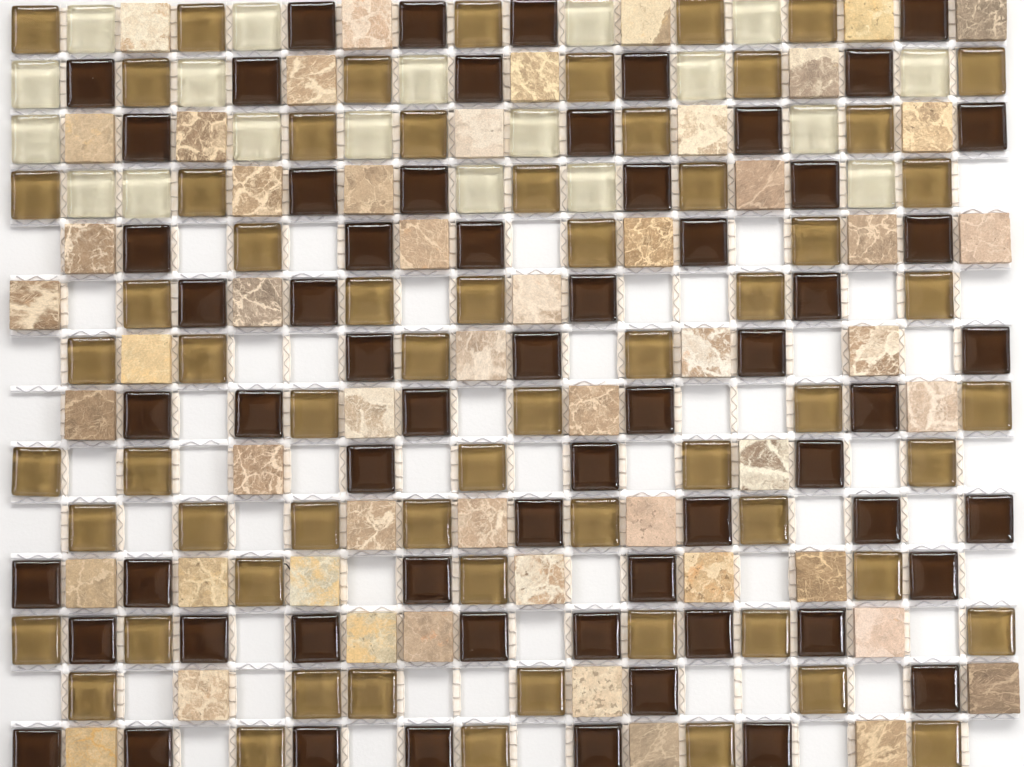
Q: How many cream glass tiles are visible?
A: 19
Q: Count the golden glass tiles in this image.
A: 63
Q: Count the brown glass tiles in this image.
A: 62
